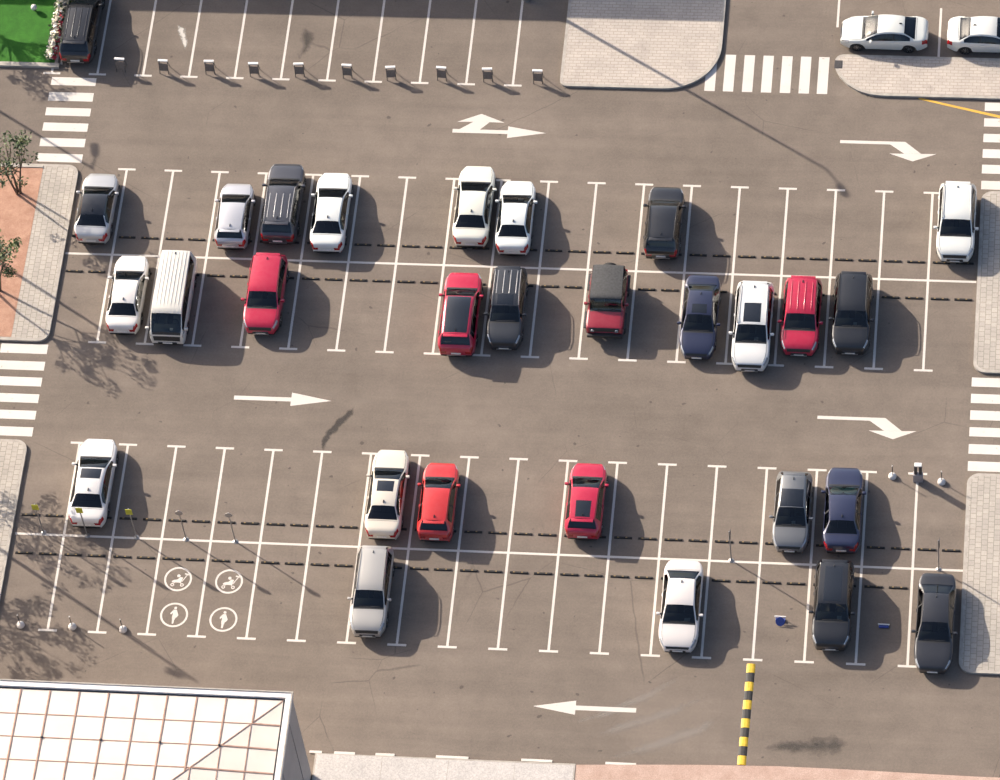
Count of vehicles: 31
